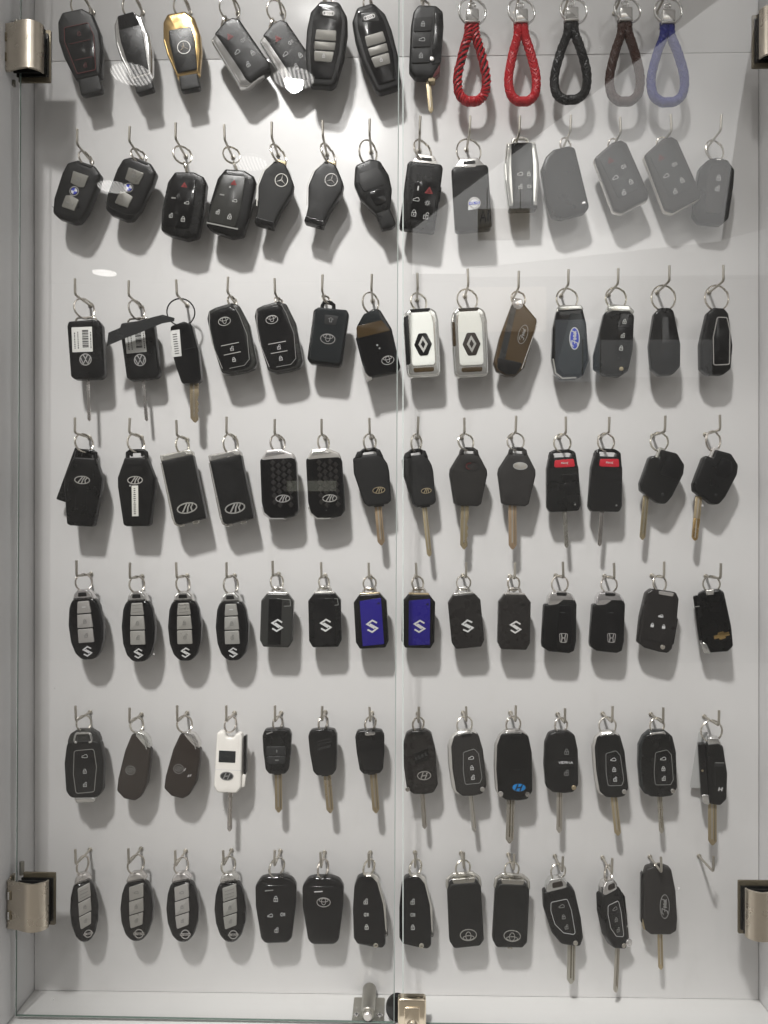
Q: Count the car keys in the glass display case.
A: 91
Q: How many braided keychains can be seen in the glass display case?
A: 5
